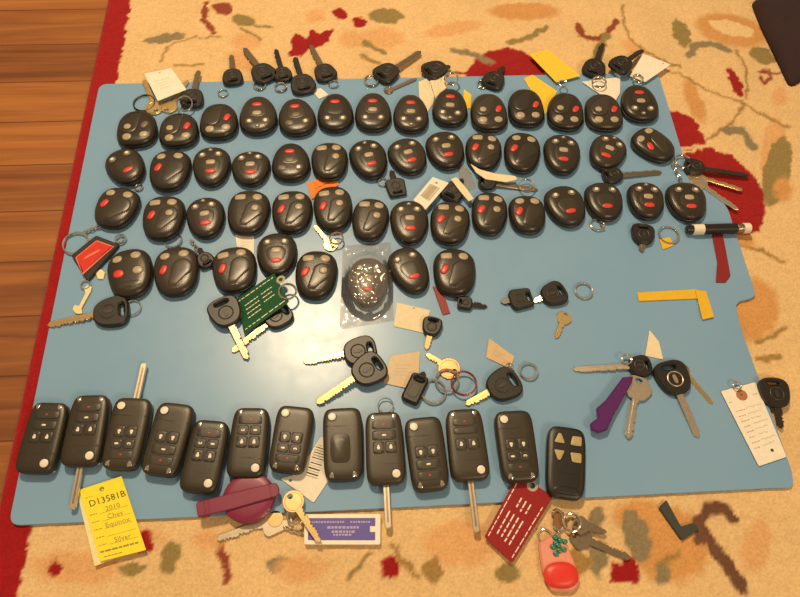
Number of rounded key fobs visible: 51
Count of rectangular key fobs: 13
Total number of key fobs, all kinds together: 64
